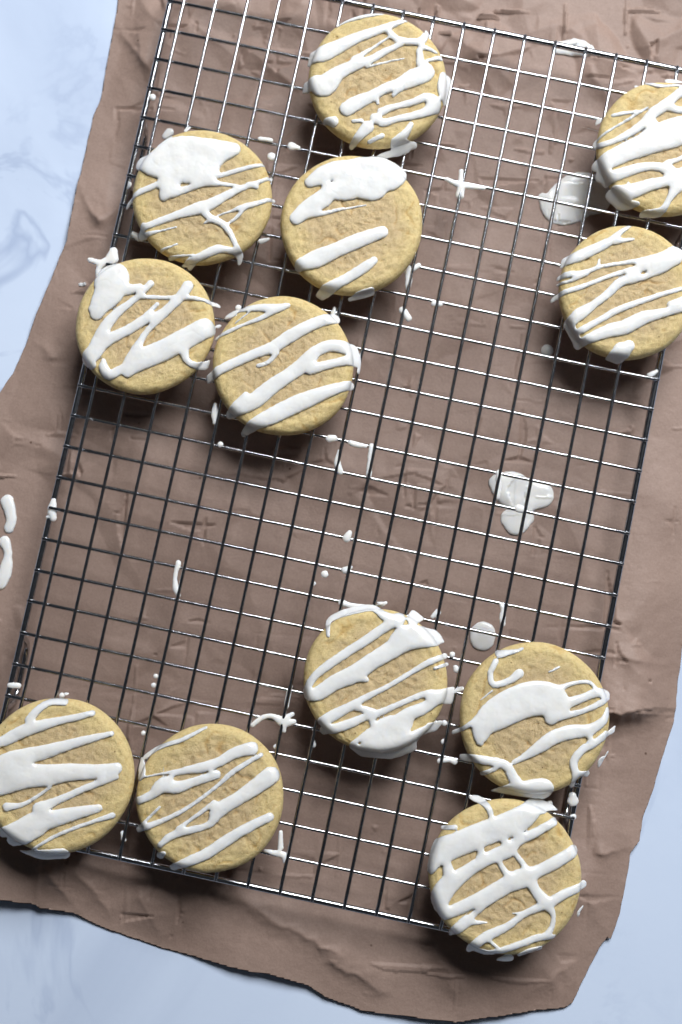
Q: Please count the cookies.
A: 12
